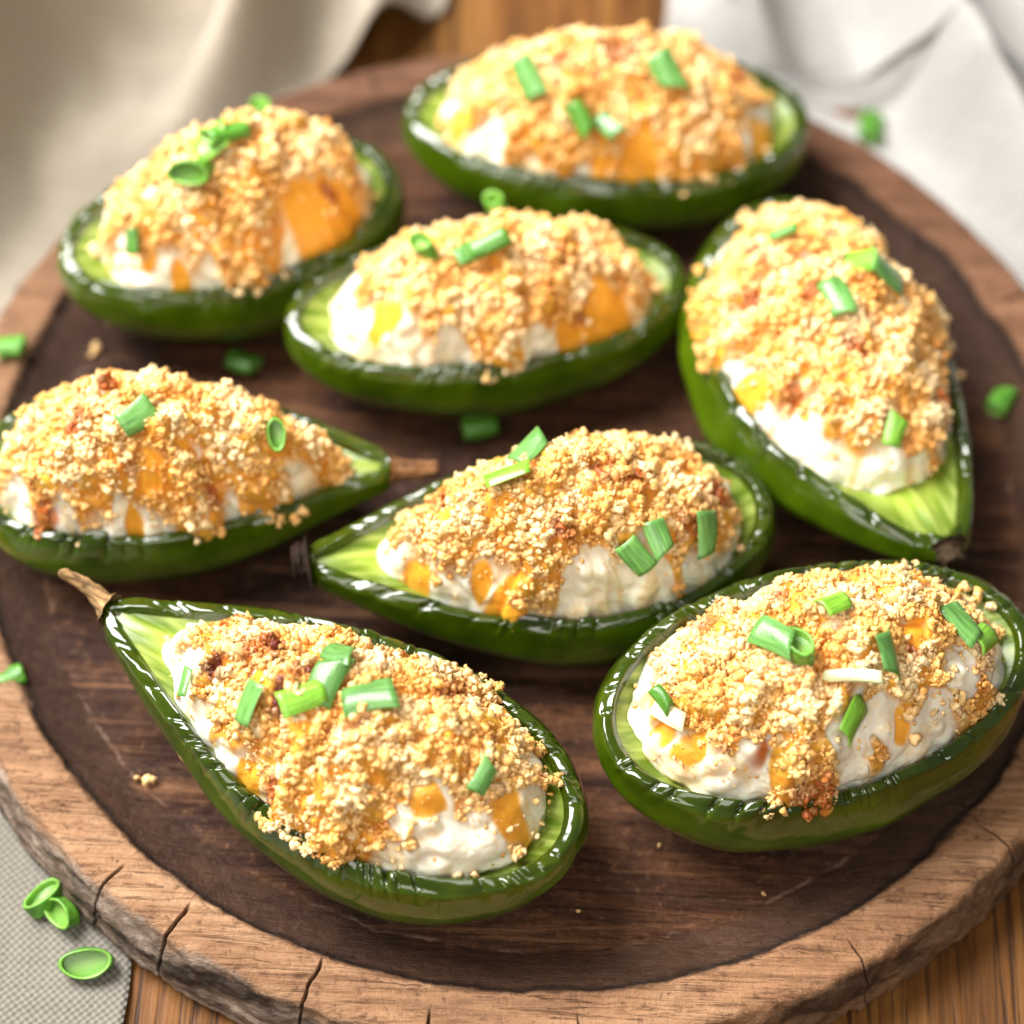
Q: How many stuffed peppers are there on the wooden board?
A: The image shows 8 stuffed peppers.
